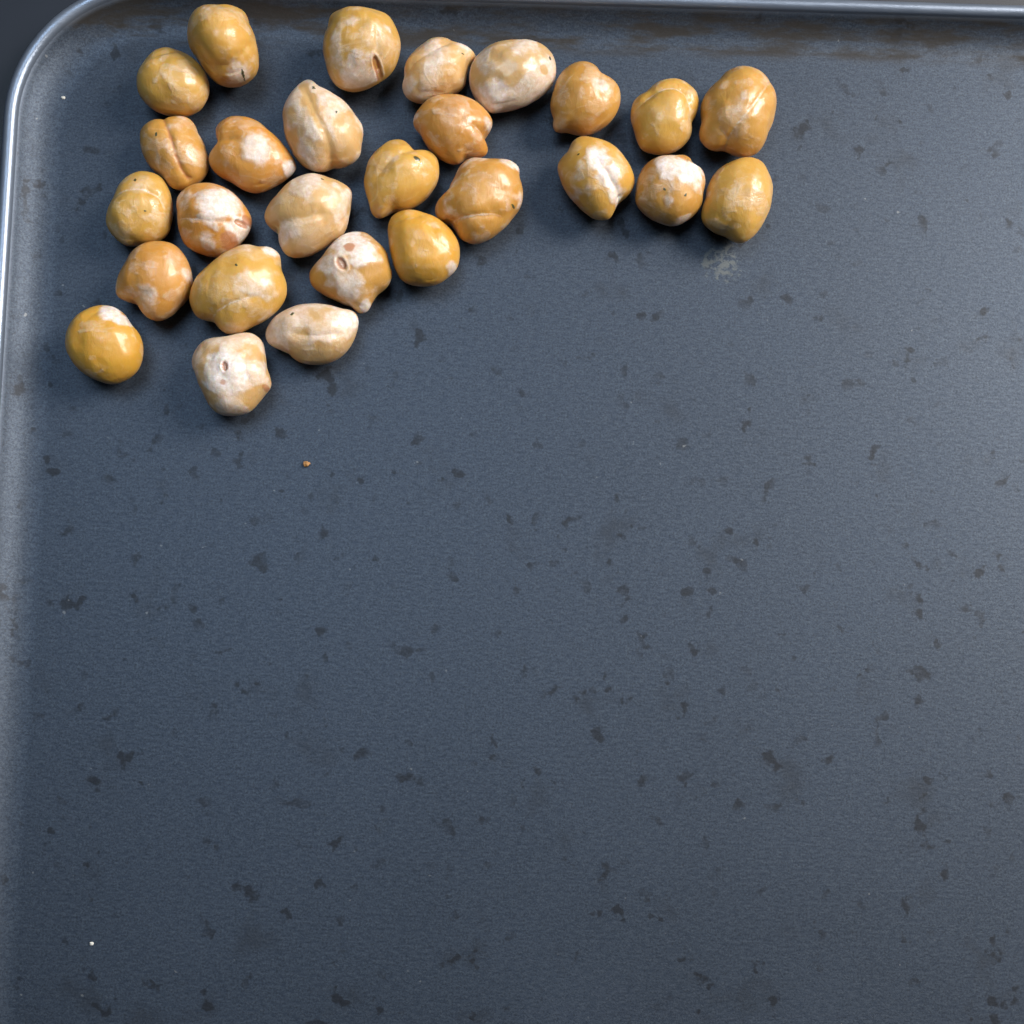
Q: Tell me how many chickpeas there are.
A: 27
